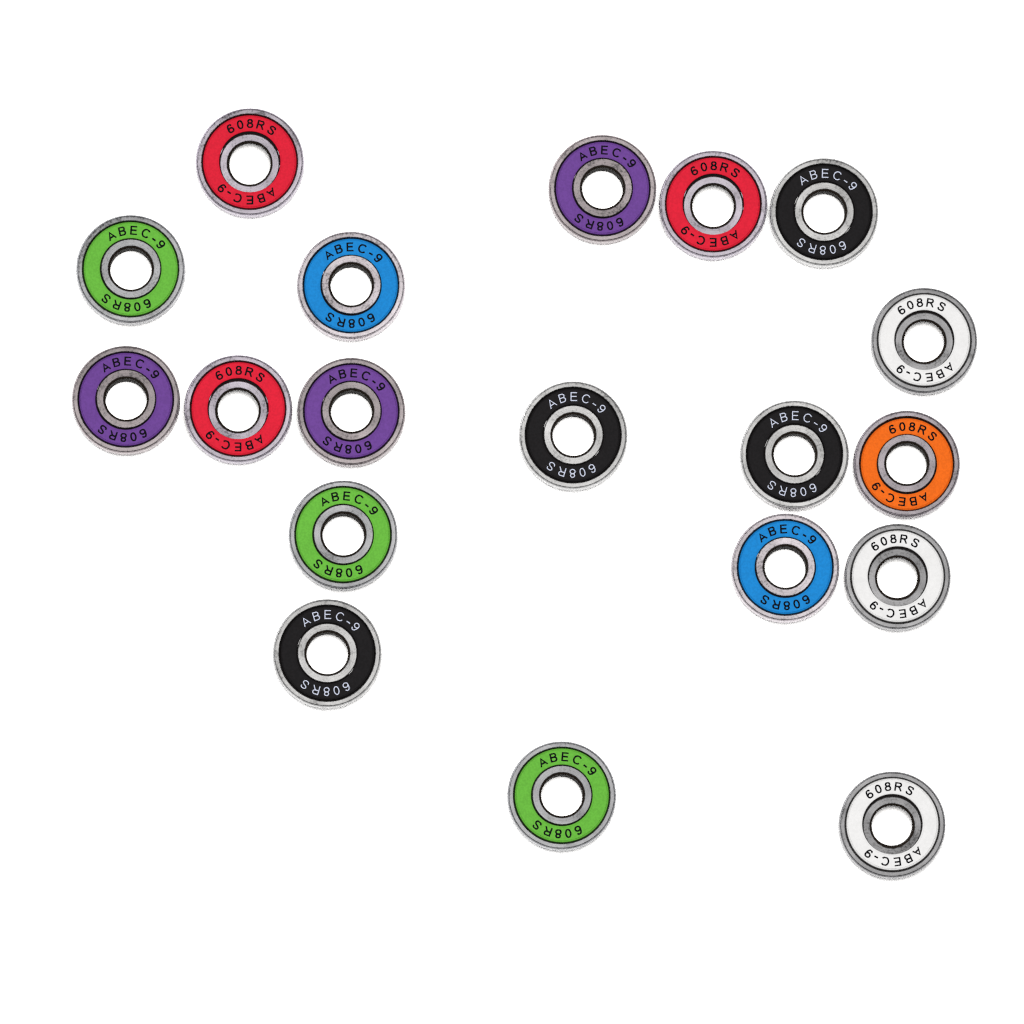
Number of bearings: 19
